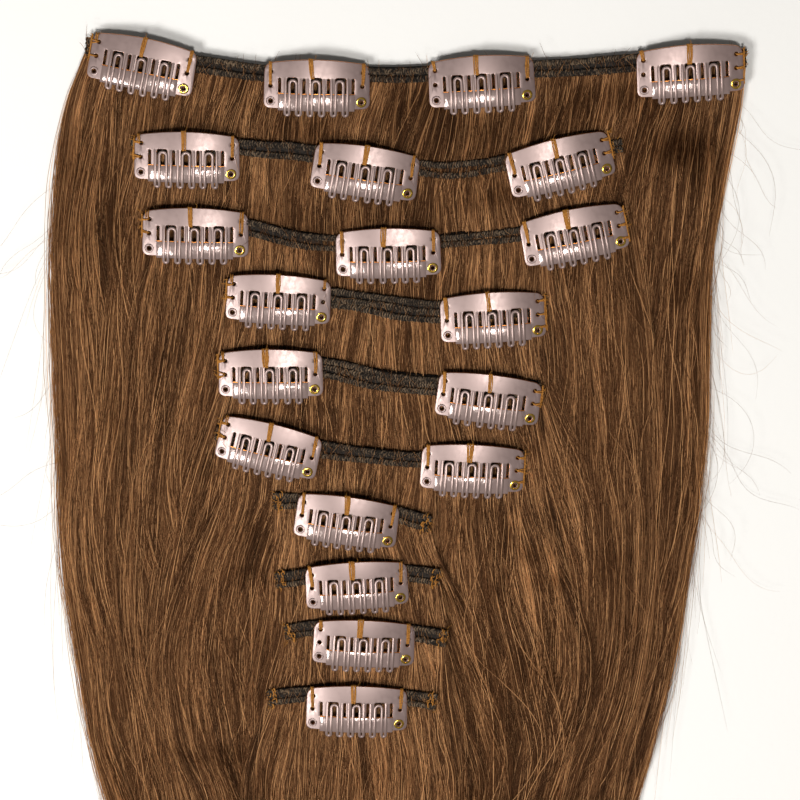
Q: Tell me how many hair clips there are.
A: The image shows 20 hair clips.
